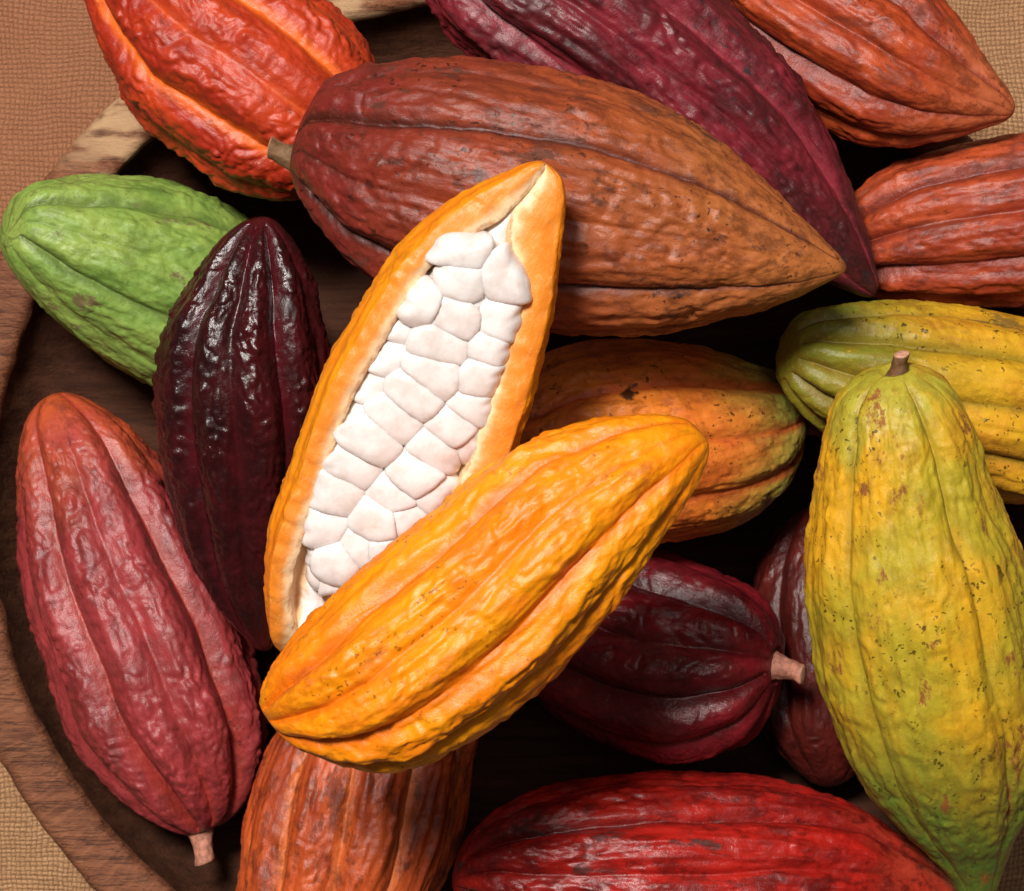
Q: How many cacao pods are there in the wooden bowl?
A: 17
